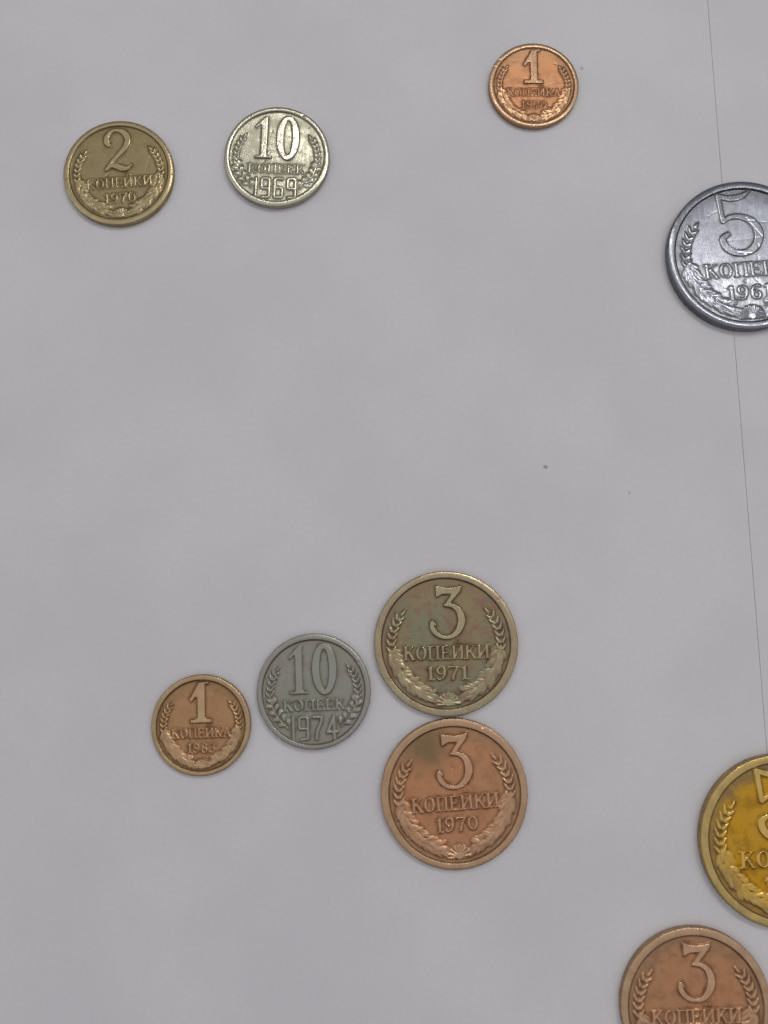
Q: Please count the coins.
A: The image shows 10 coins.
